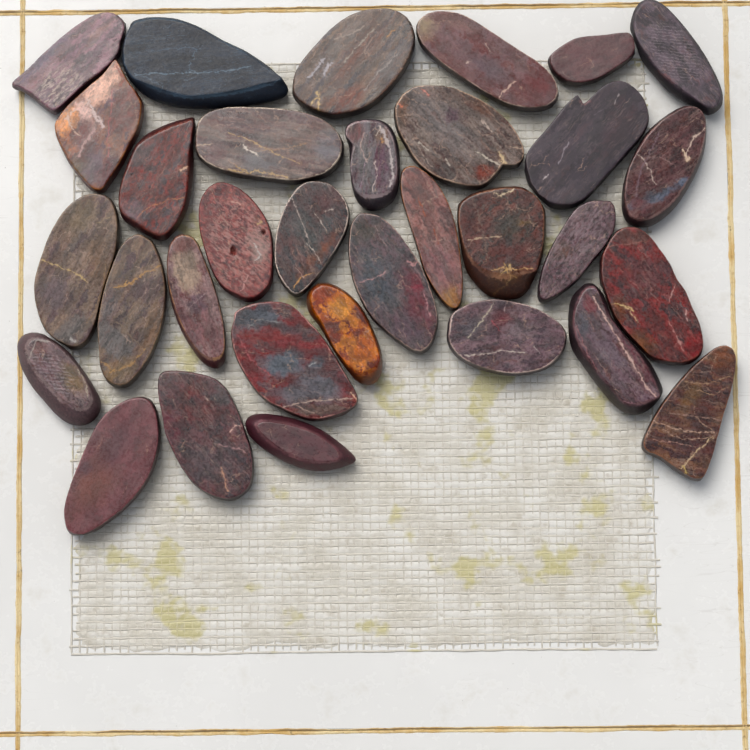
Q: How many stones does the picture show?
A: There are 32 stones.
